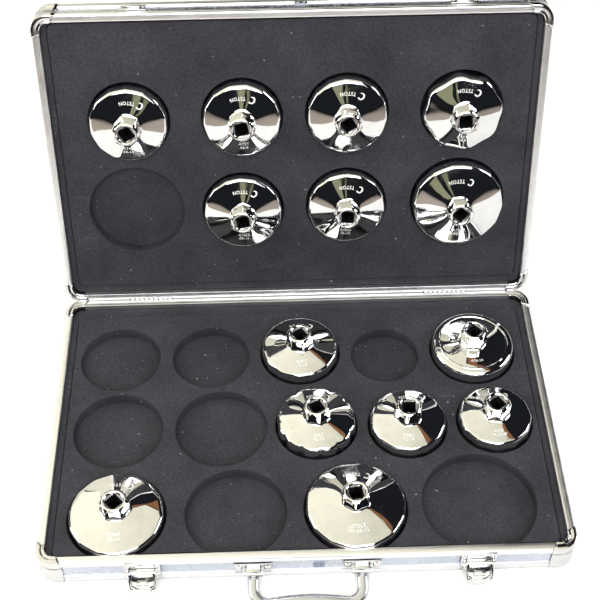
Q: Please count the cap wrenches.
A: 14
